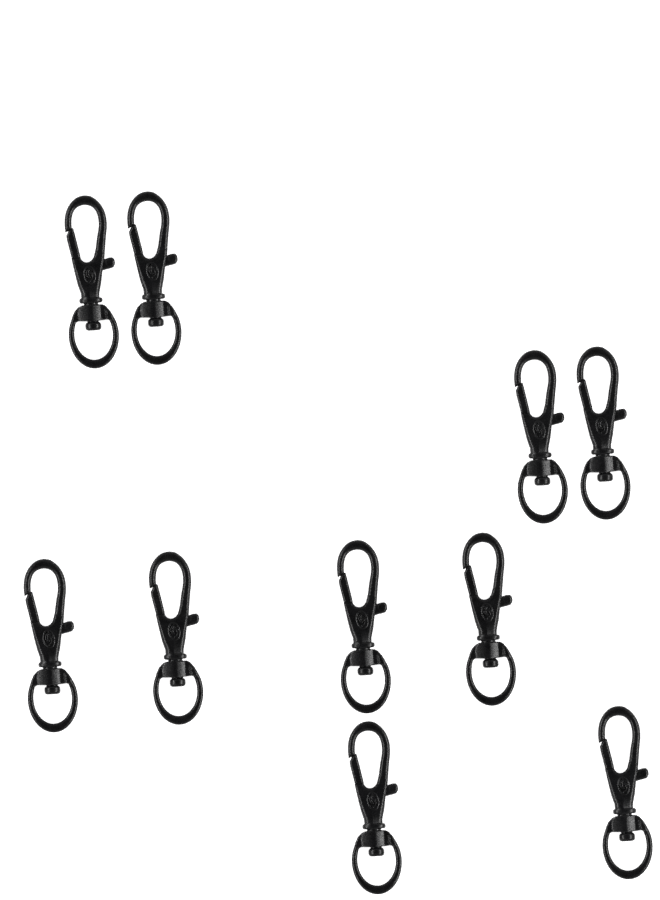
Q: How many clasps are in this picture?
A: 10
